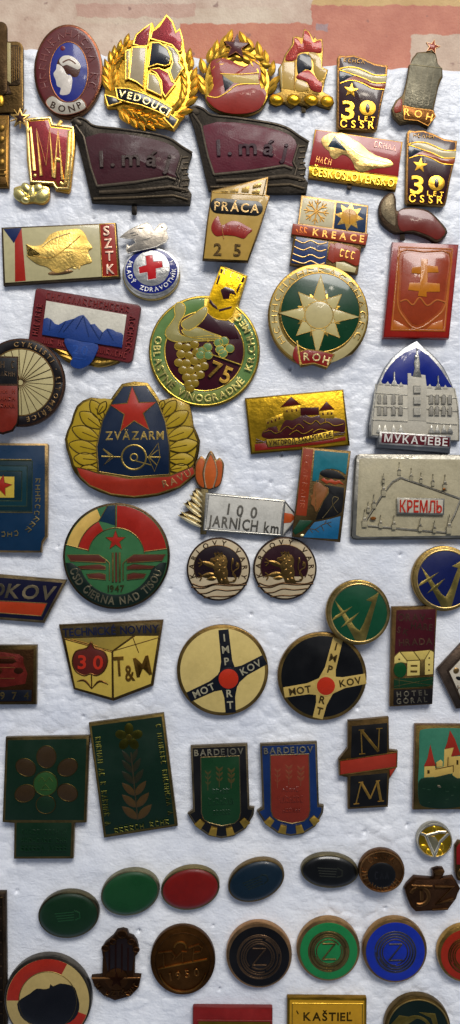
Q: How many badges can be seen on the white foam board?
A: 68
